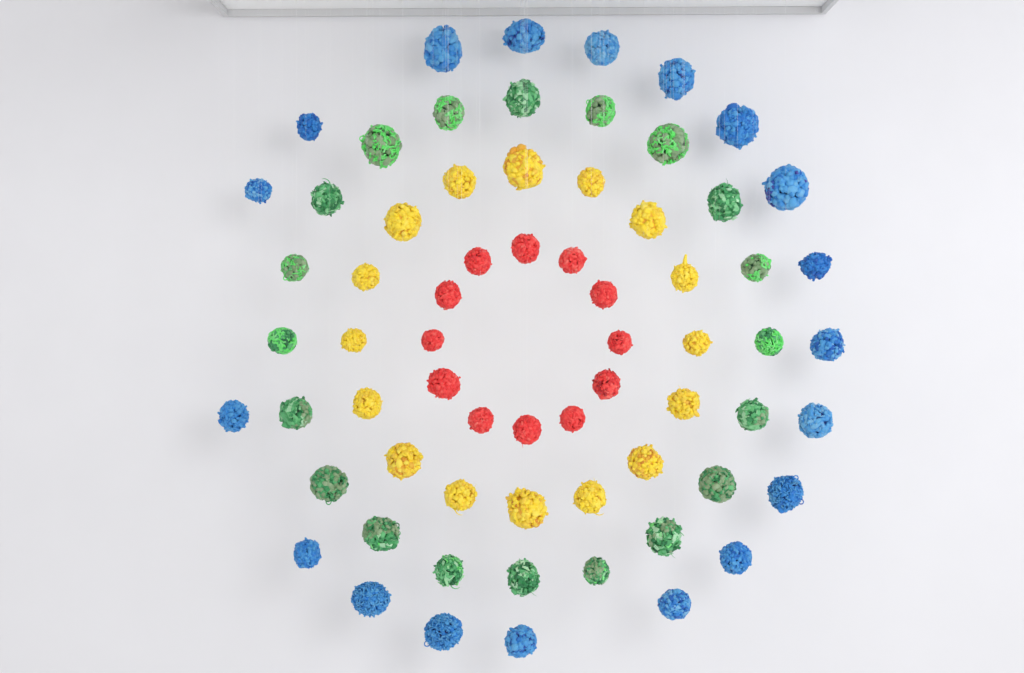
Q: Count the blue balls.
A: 19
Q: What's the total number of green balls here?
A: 20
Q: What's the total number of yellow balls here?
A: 16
